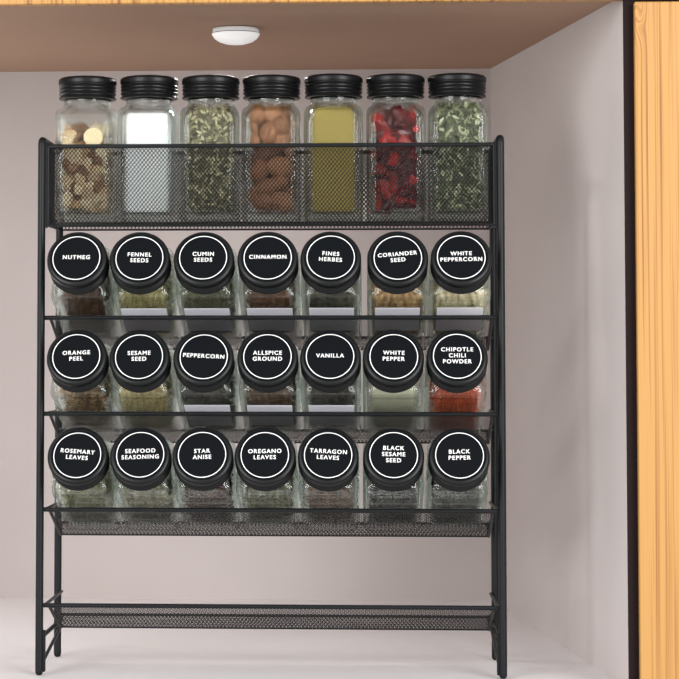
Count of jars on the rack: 28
